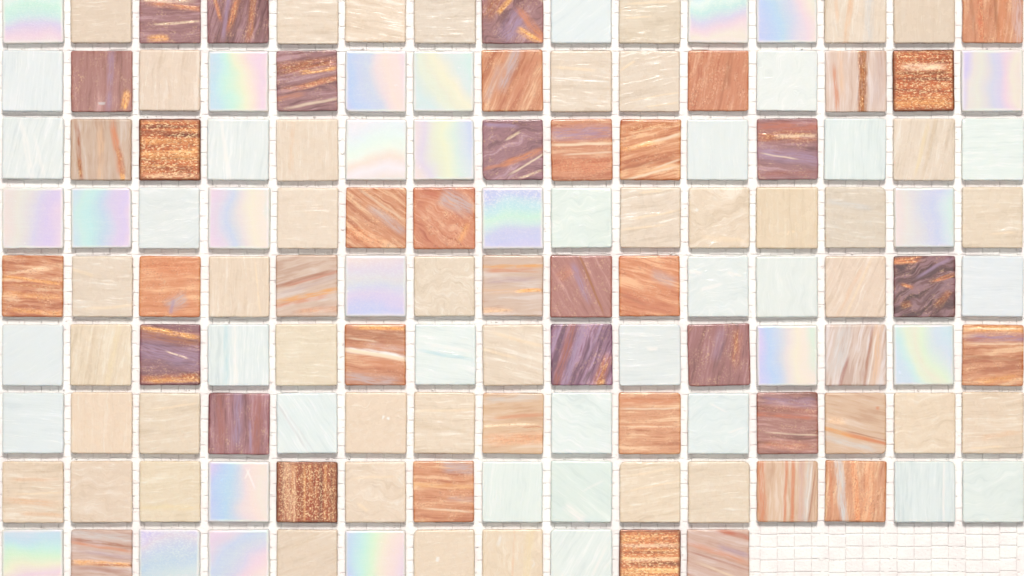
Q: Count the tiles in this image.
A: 131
